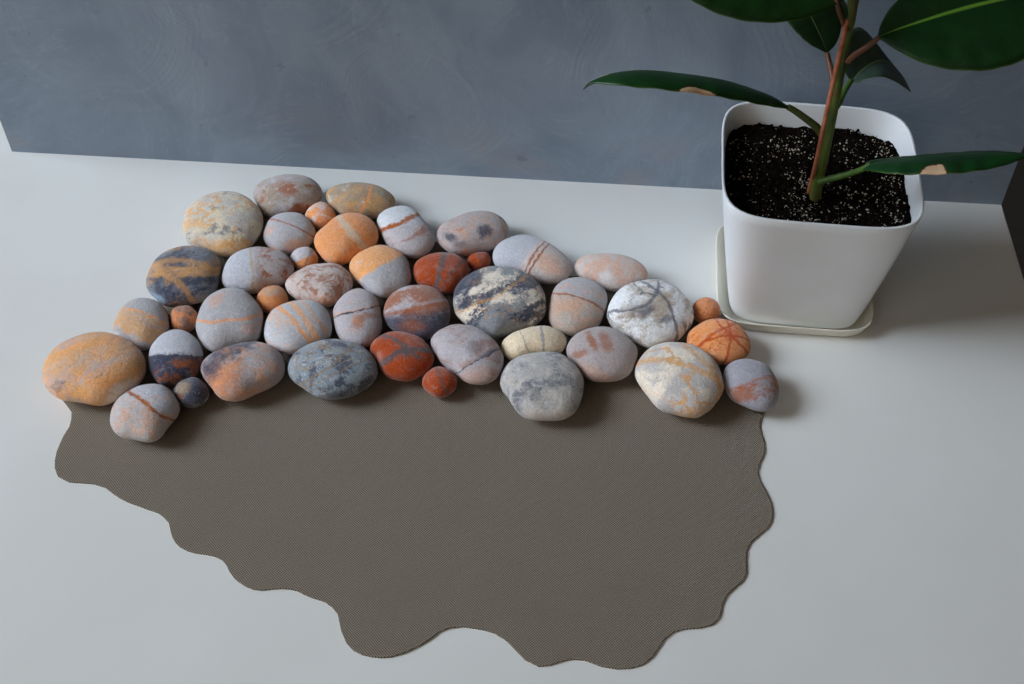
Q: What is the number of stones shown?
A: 43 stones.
